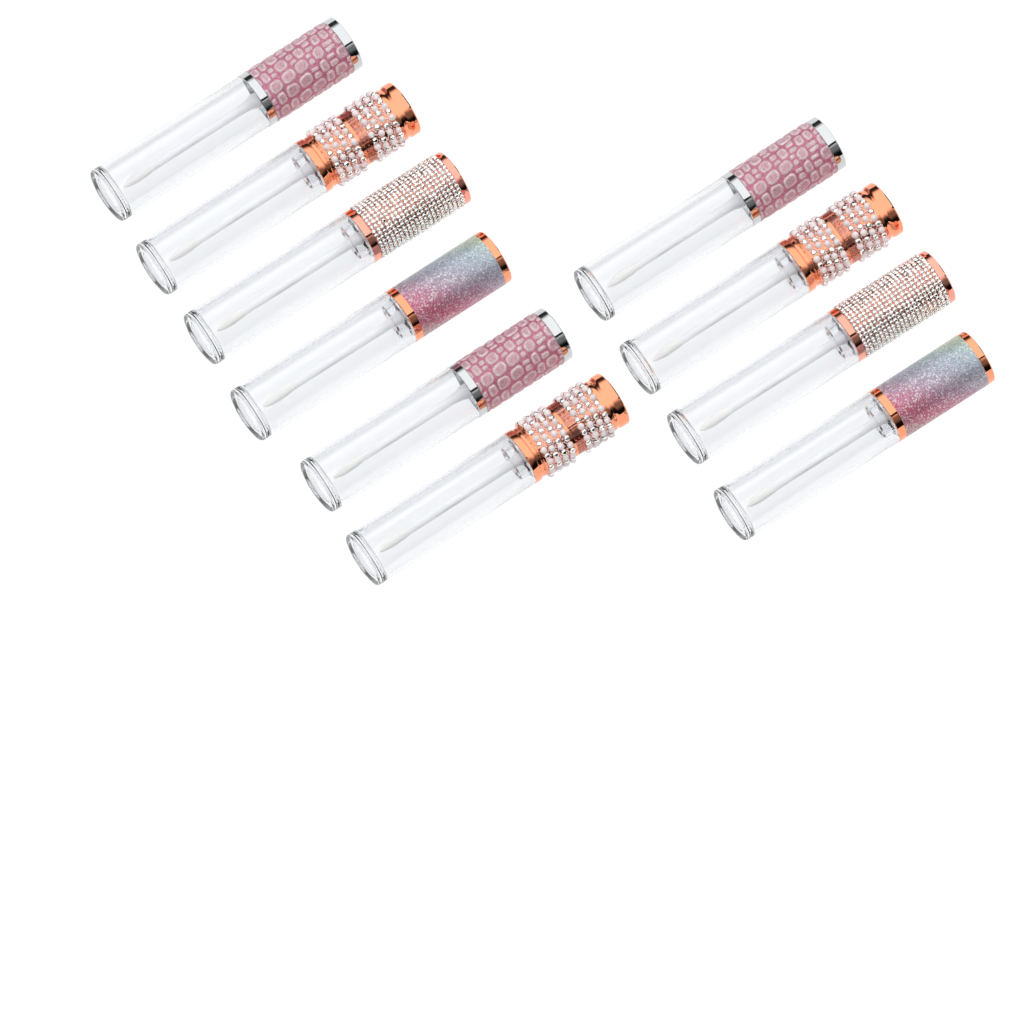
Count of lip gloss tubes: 10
